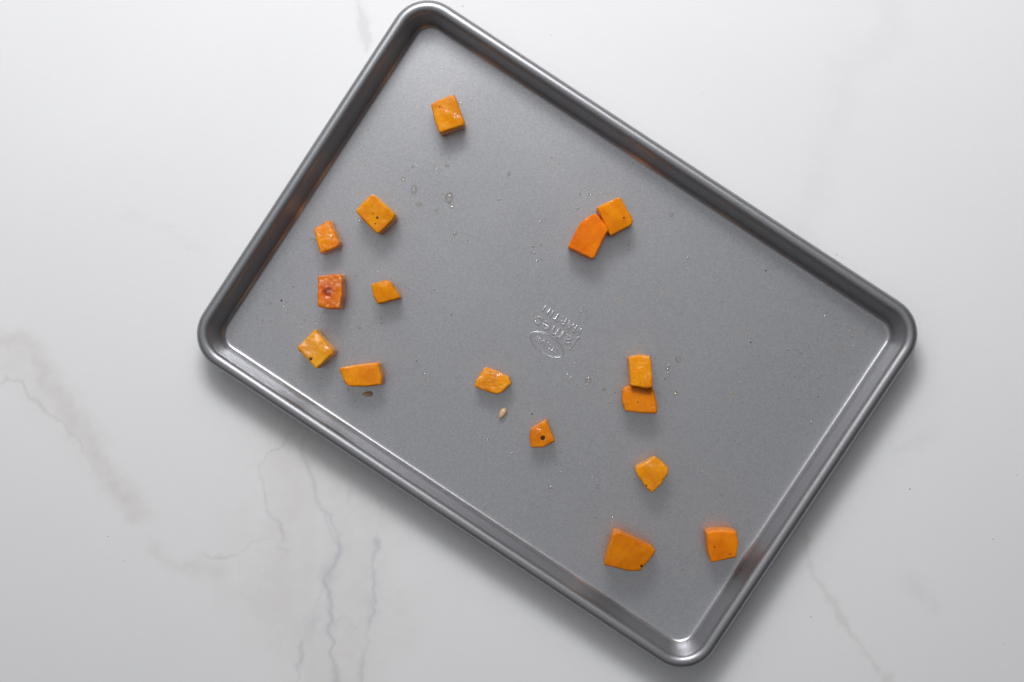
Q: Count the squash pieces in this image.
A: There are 16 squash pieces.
